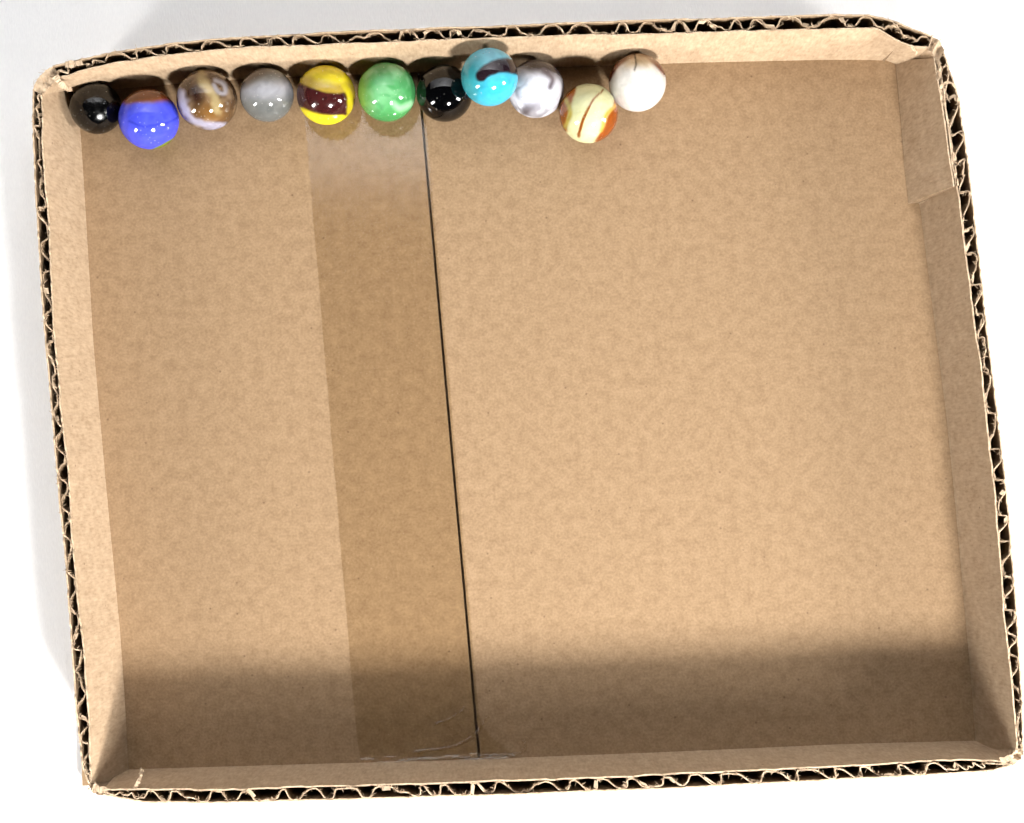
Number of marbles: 11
